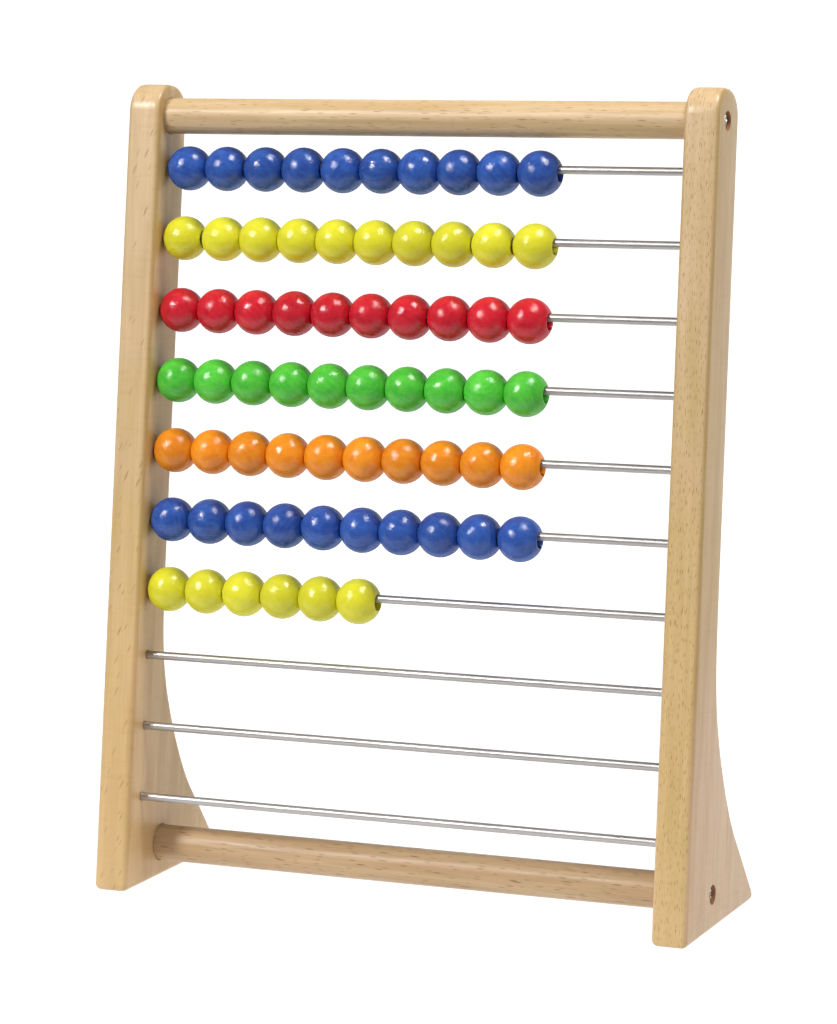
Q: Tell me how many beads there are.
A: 66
